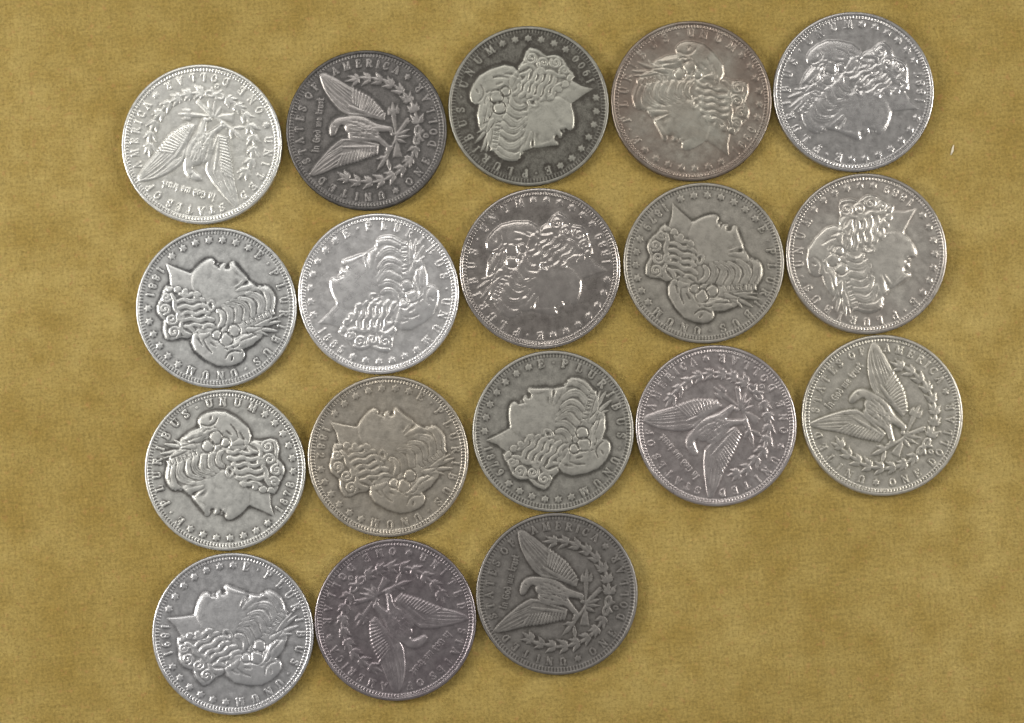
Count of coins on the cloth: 18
